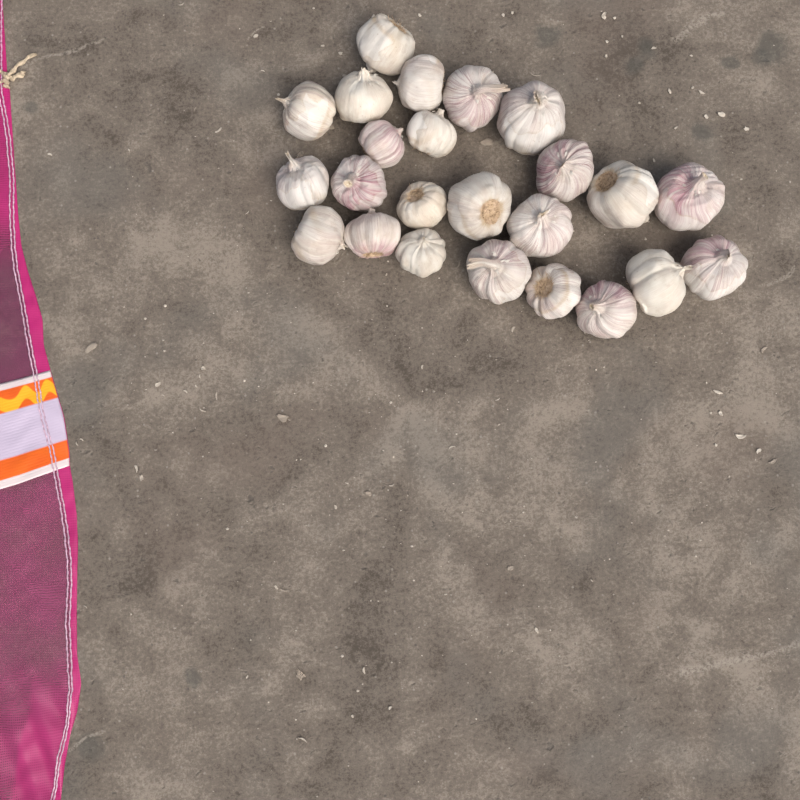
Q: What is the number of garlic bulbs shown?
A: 24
